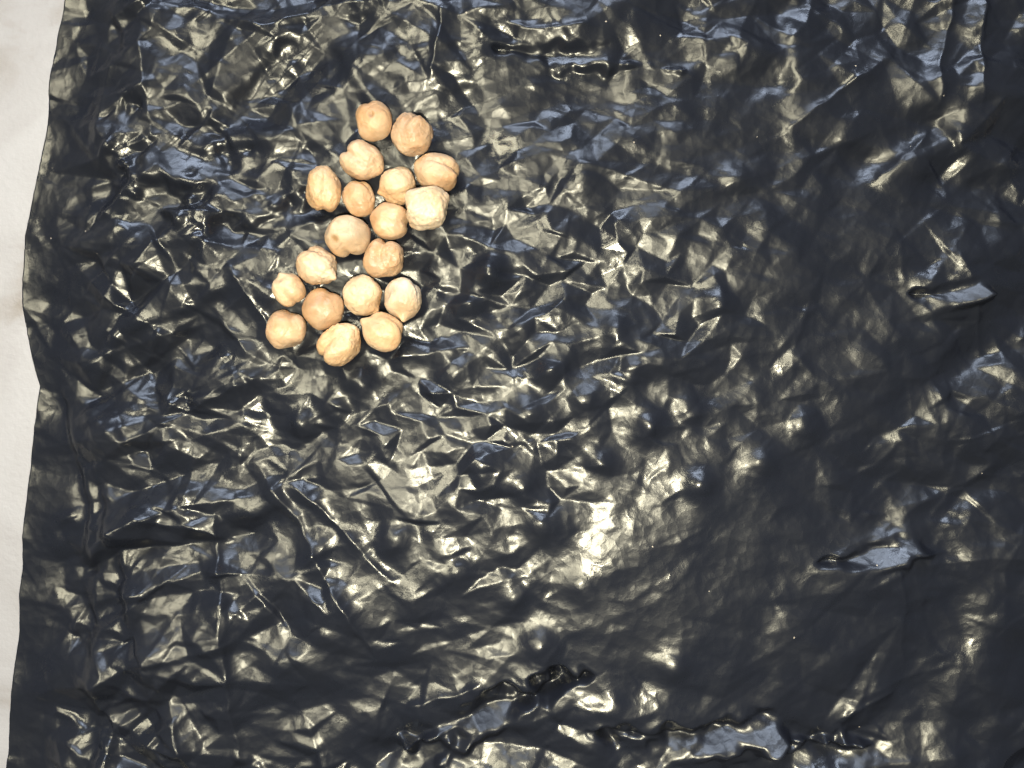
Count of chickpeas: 19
